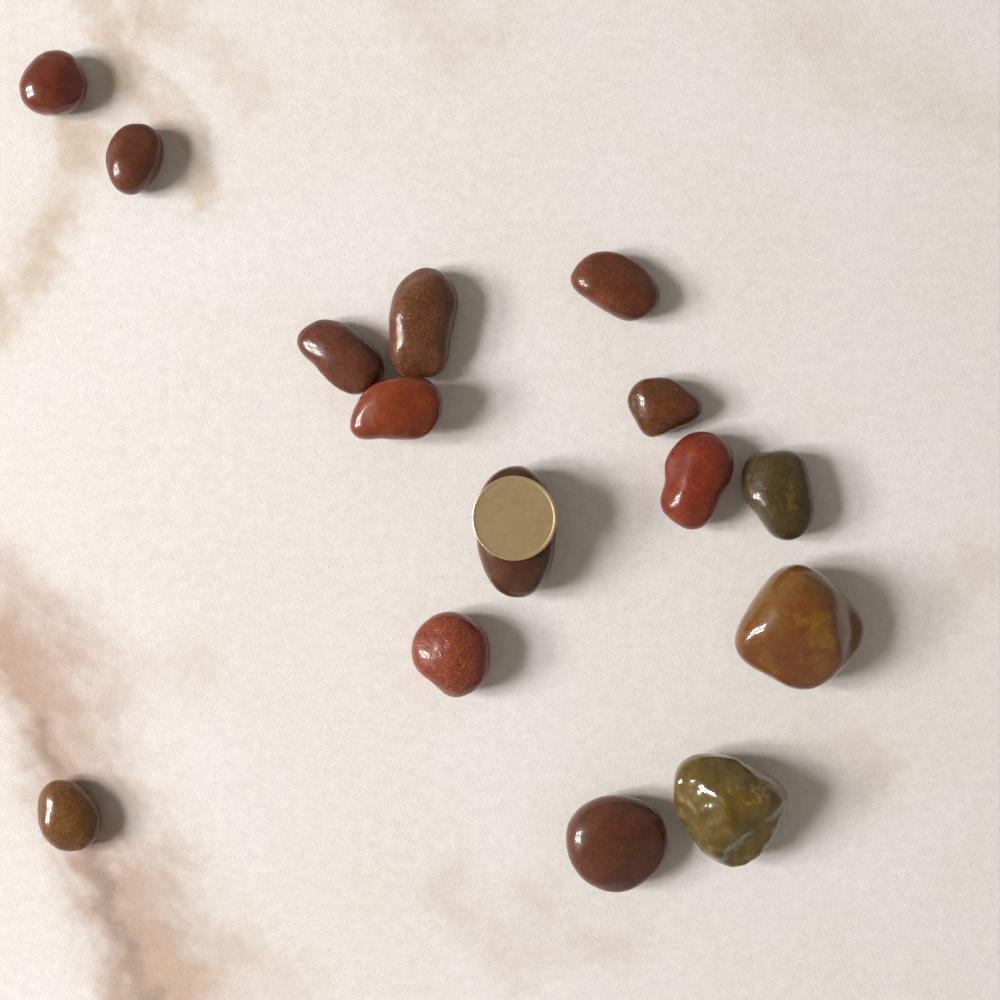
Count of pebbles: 15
